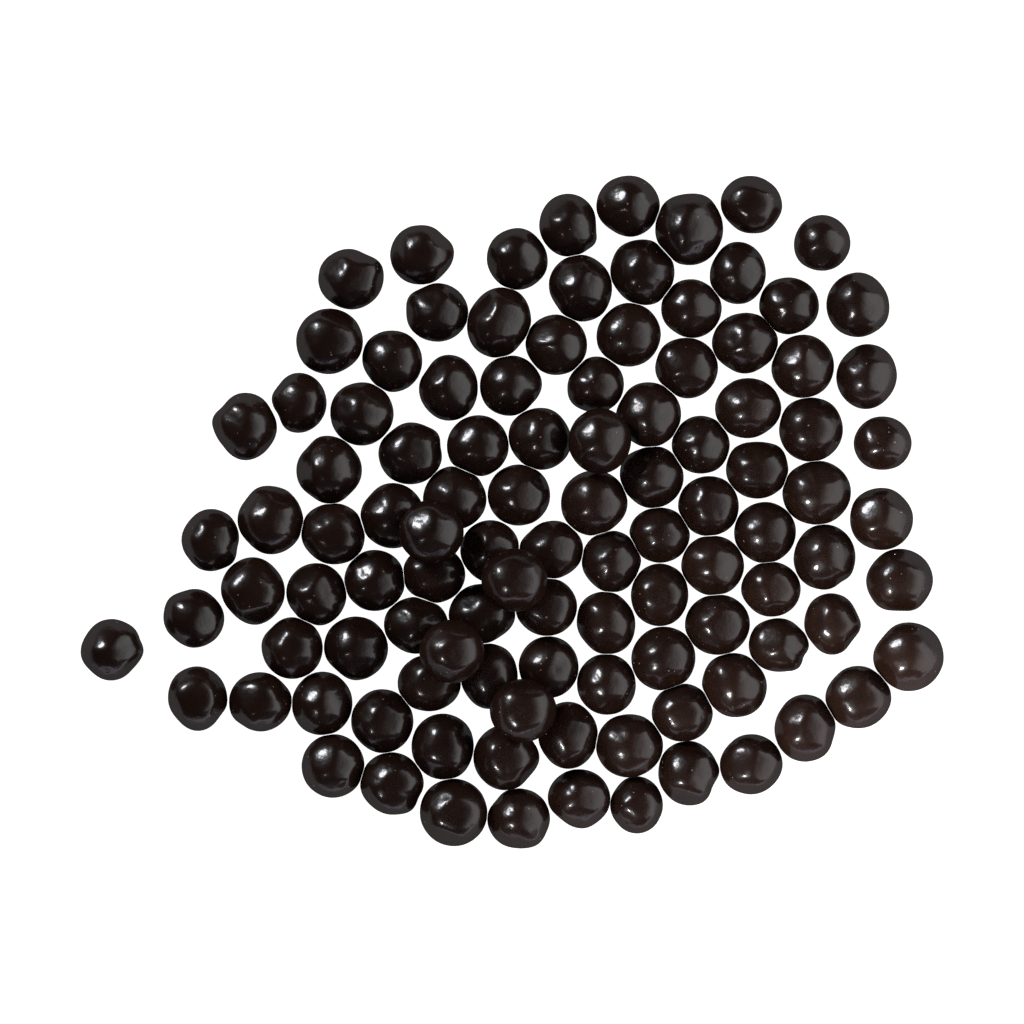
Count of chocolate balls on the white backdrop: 107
